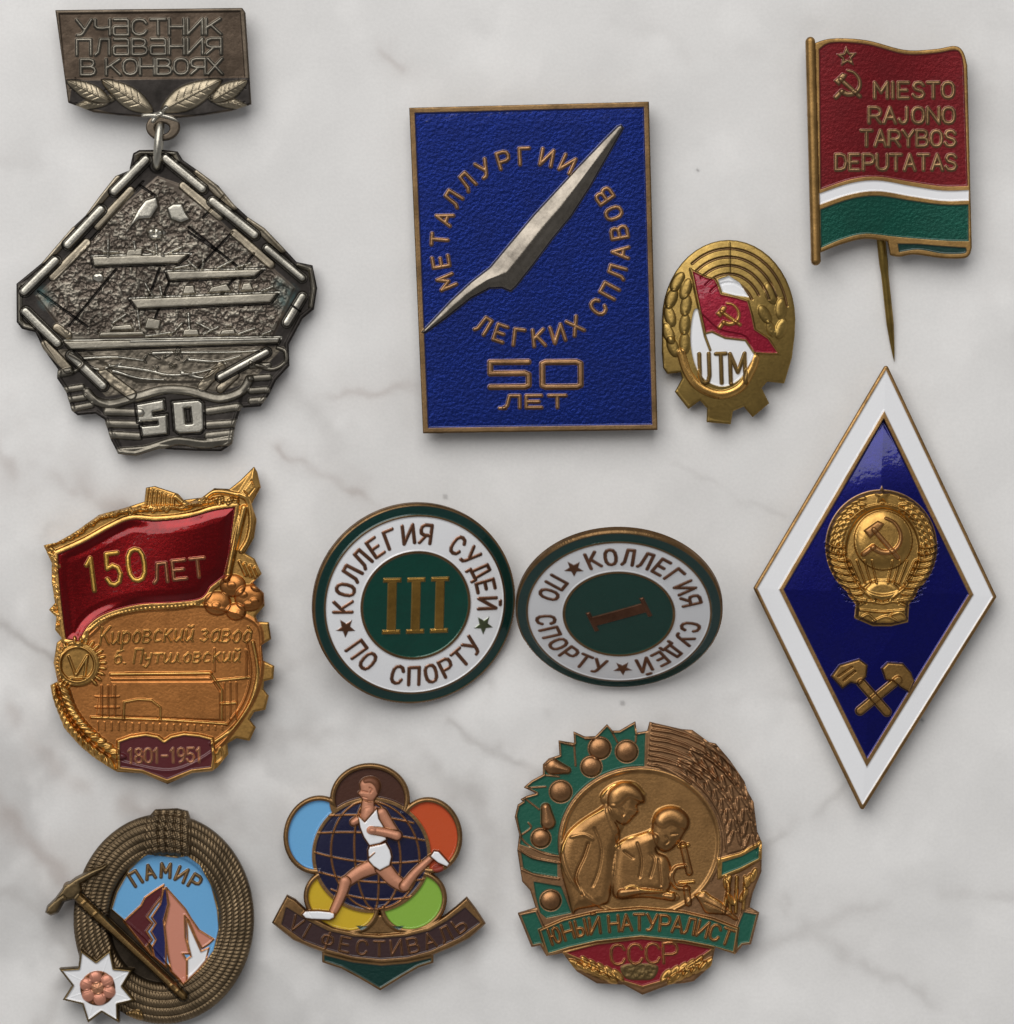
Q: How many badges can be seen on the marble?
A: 11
